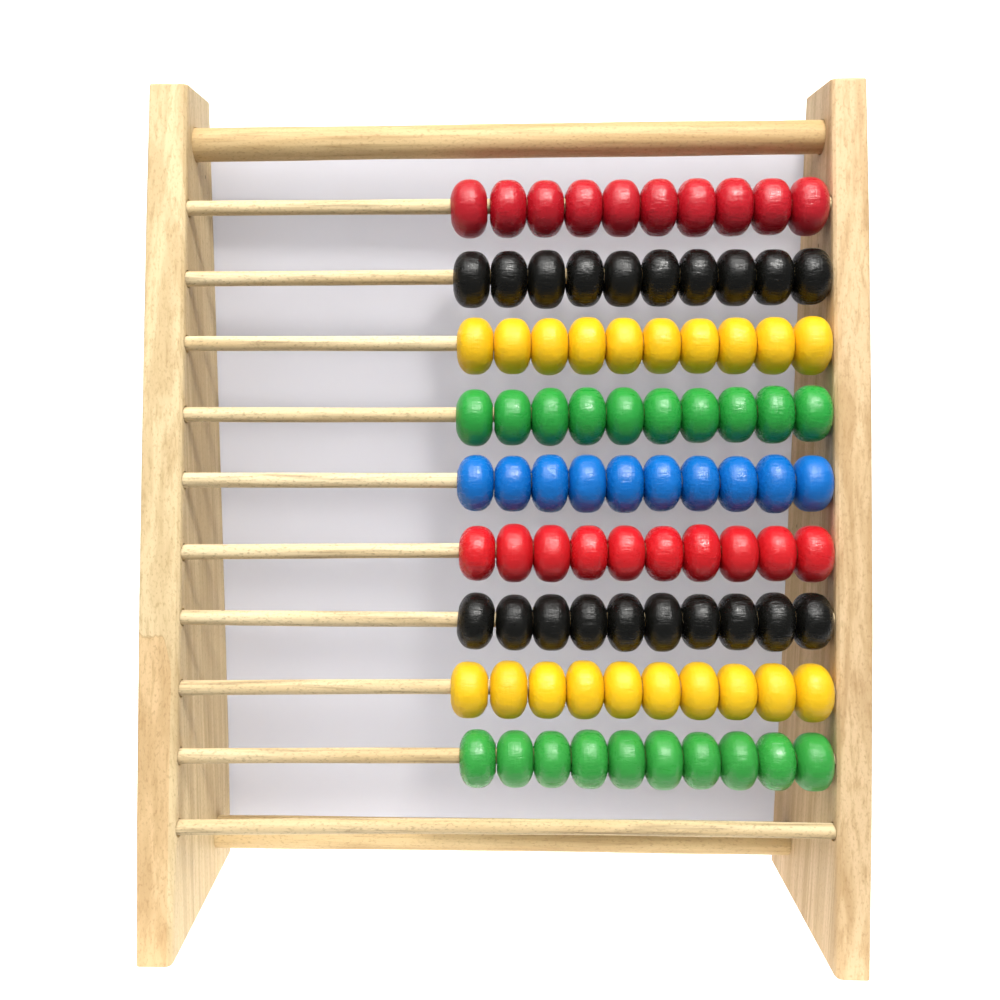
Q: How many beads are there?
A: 90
